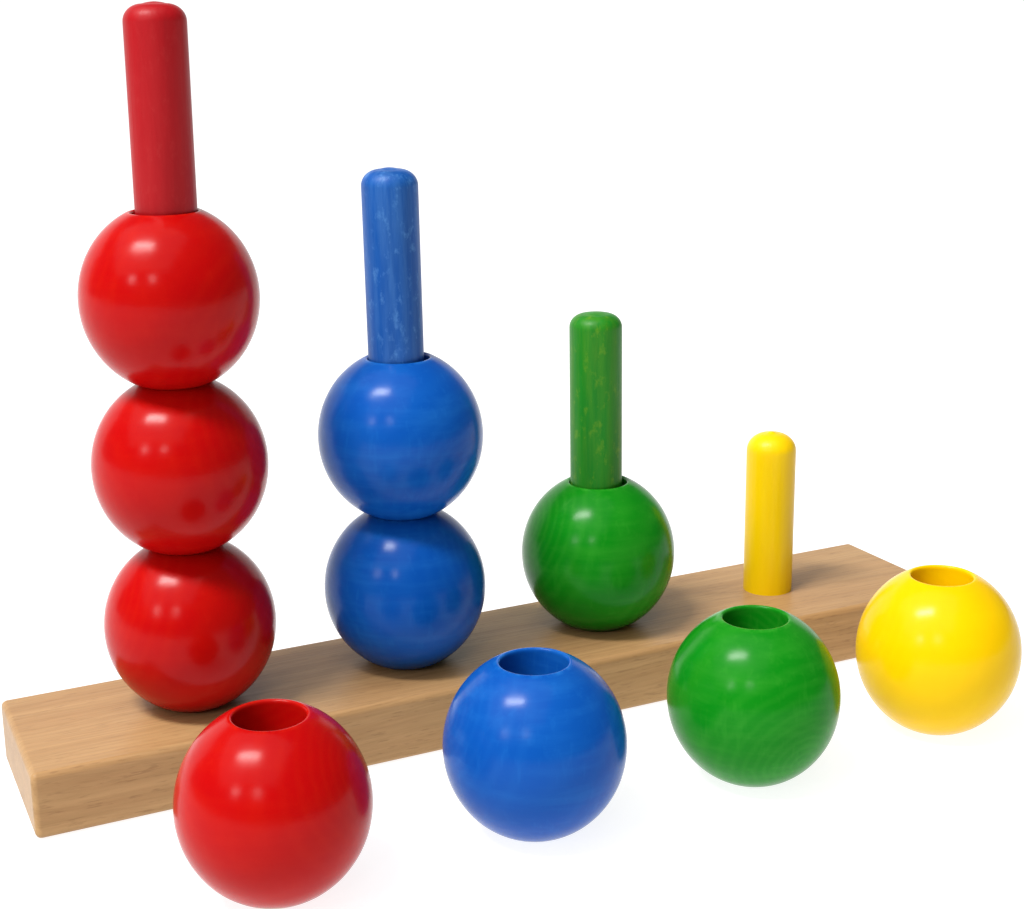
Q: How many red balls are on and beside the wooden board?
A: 4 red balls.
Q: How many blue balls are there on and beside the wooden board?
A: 3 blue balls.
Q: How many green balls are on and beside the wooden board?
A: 2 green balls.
